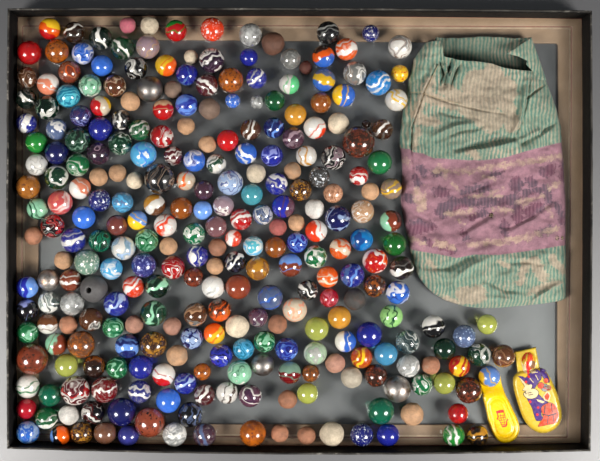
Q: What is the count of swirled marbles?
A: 171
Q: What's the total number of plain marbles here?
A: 37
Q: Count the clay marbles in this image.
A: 41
